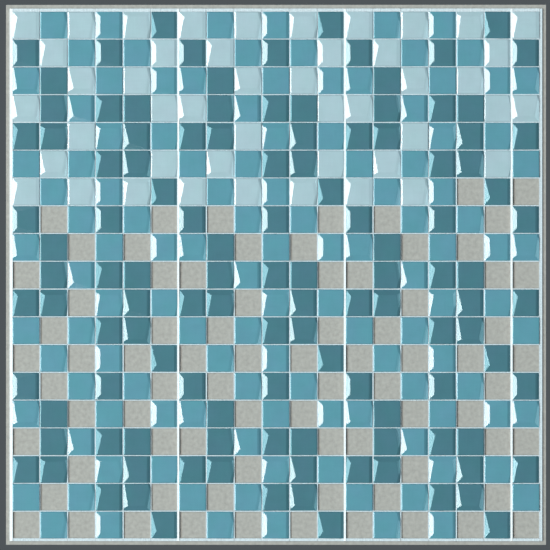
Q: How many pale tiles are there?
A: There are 46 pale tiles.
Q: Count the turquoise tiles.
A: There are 120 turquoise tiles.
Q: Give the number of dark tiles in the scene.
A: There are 117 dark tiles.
